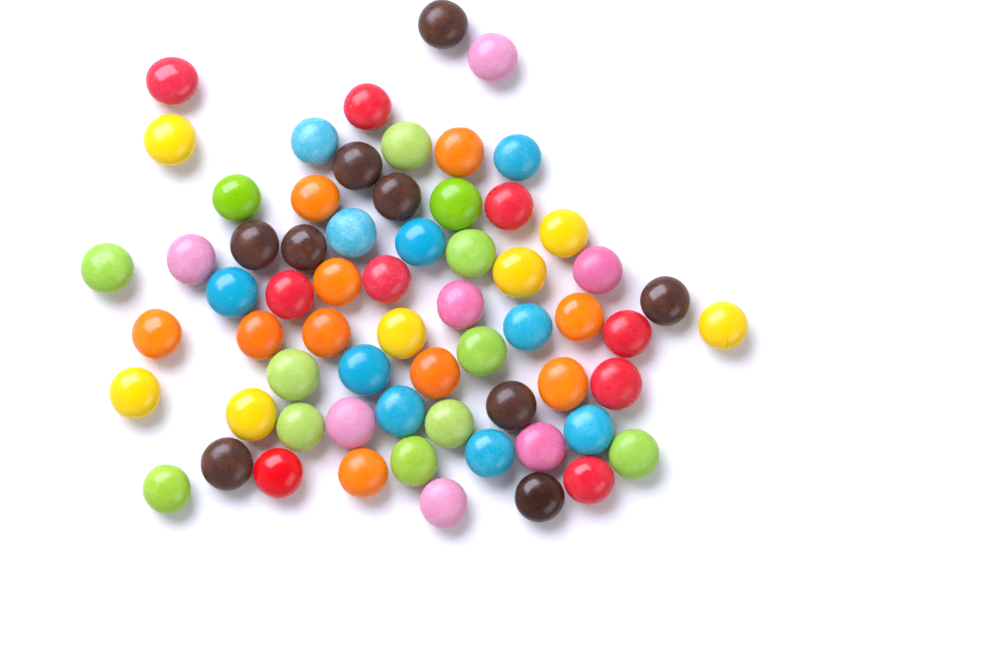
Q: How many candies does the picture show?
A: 64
